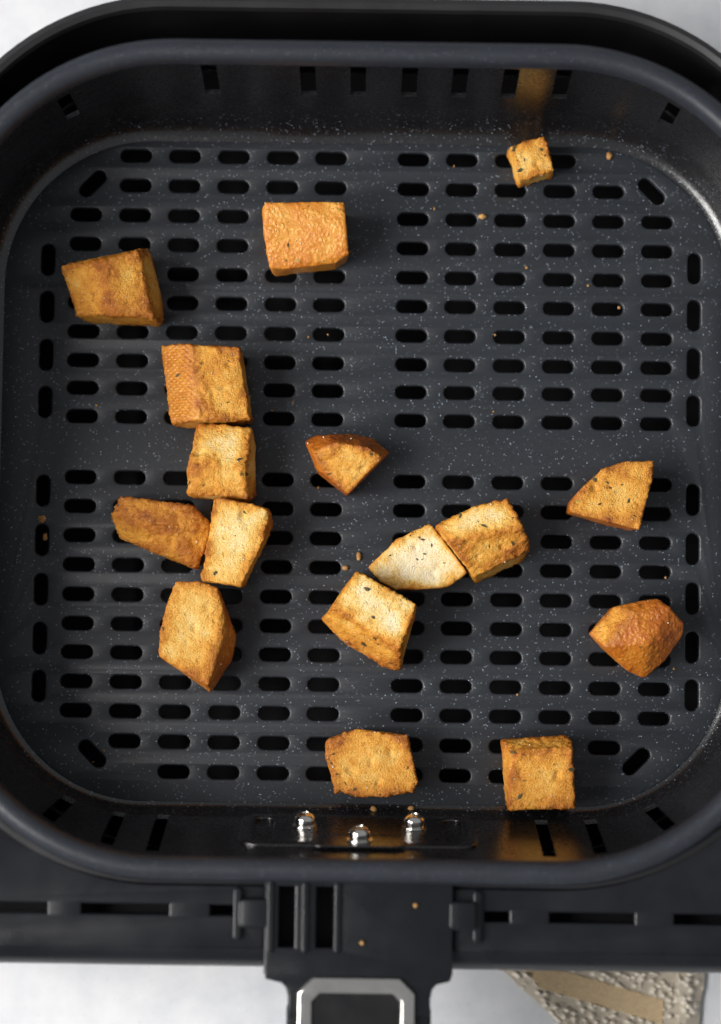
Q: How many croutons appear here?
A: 16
